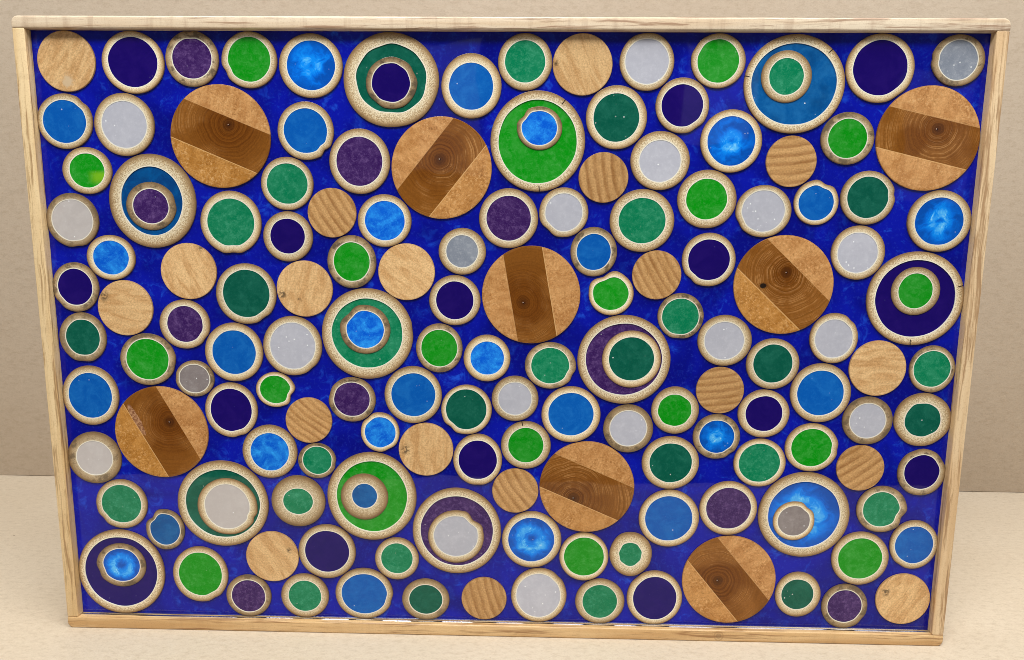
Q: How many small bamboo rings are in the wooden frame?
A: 117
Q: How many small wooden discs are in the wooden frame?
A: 19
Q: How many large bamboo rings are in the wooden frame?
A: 12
